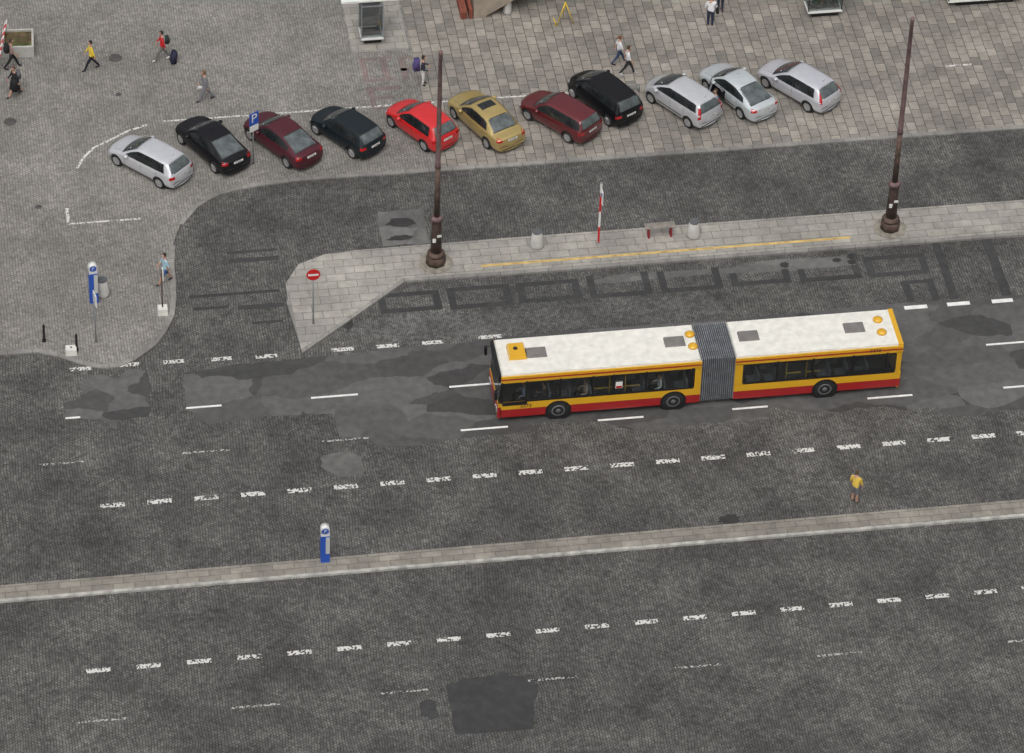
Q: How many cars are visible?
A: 11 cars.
